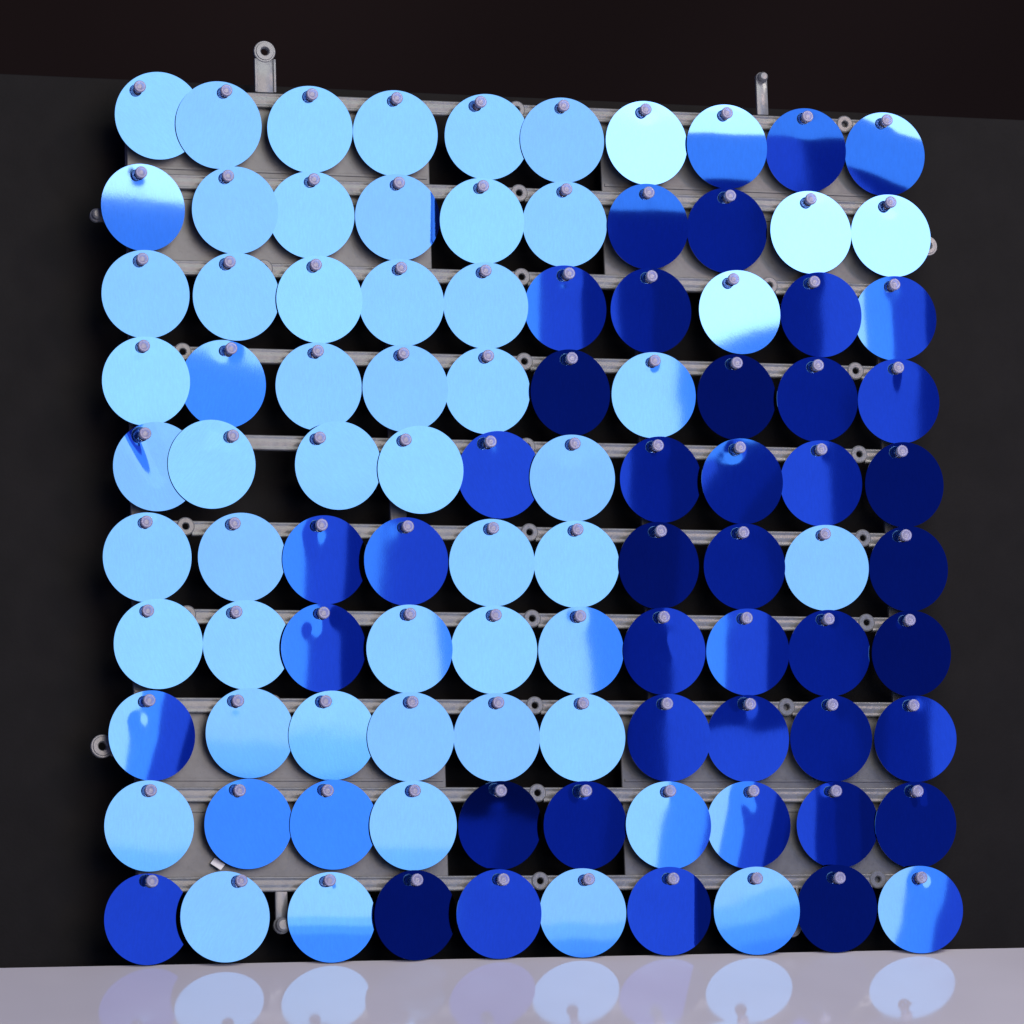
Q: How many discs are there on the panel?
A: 100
